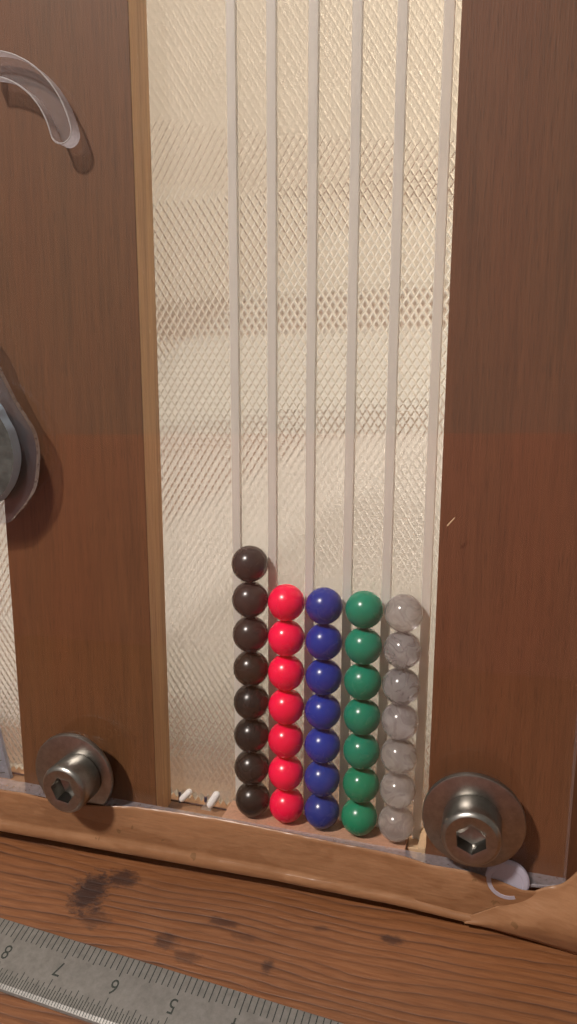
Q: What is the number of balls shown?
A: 36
